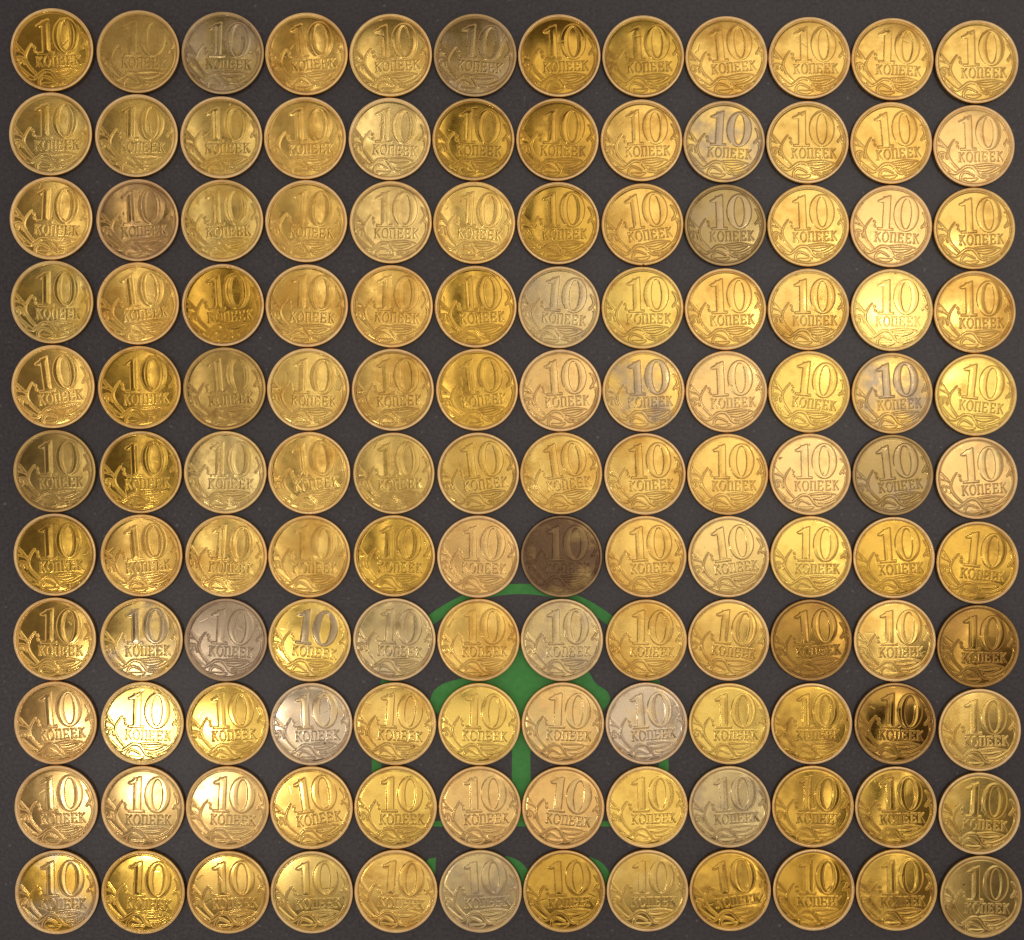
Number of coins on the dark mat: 132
